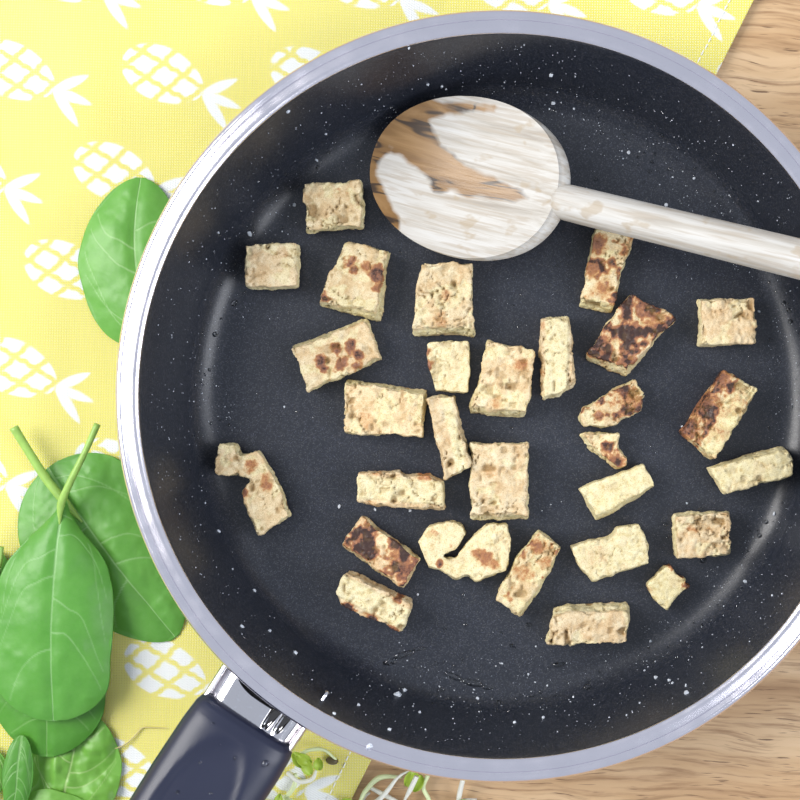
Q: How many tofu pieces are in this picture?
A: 29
